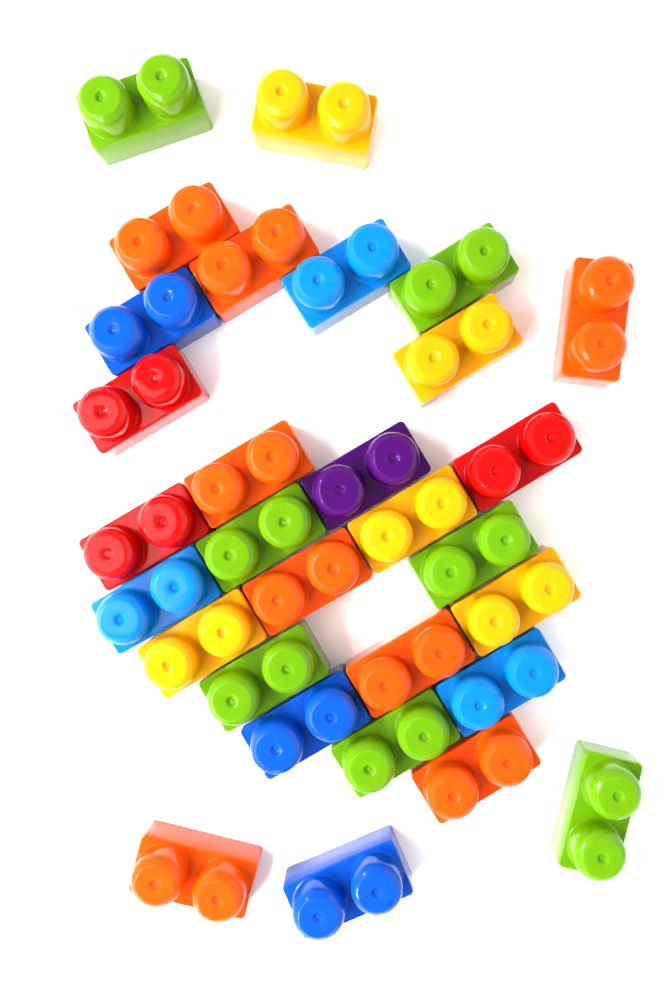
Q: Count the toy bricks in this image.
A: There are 30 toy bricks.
